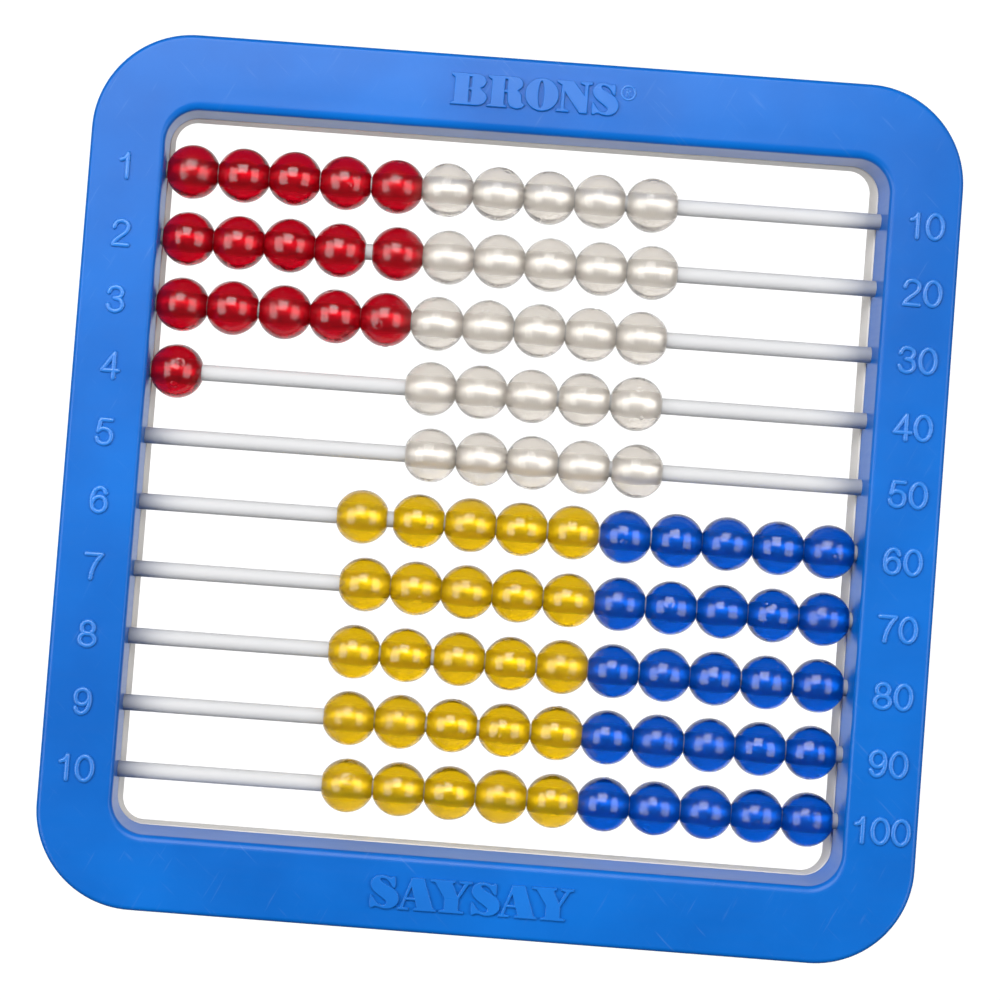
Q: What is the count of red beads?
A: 16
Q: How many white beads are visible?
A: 25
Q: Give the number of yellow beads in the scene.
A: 25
